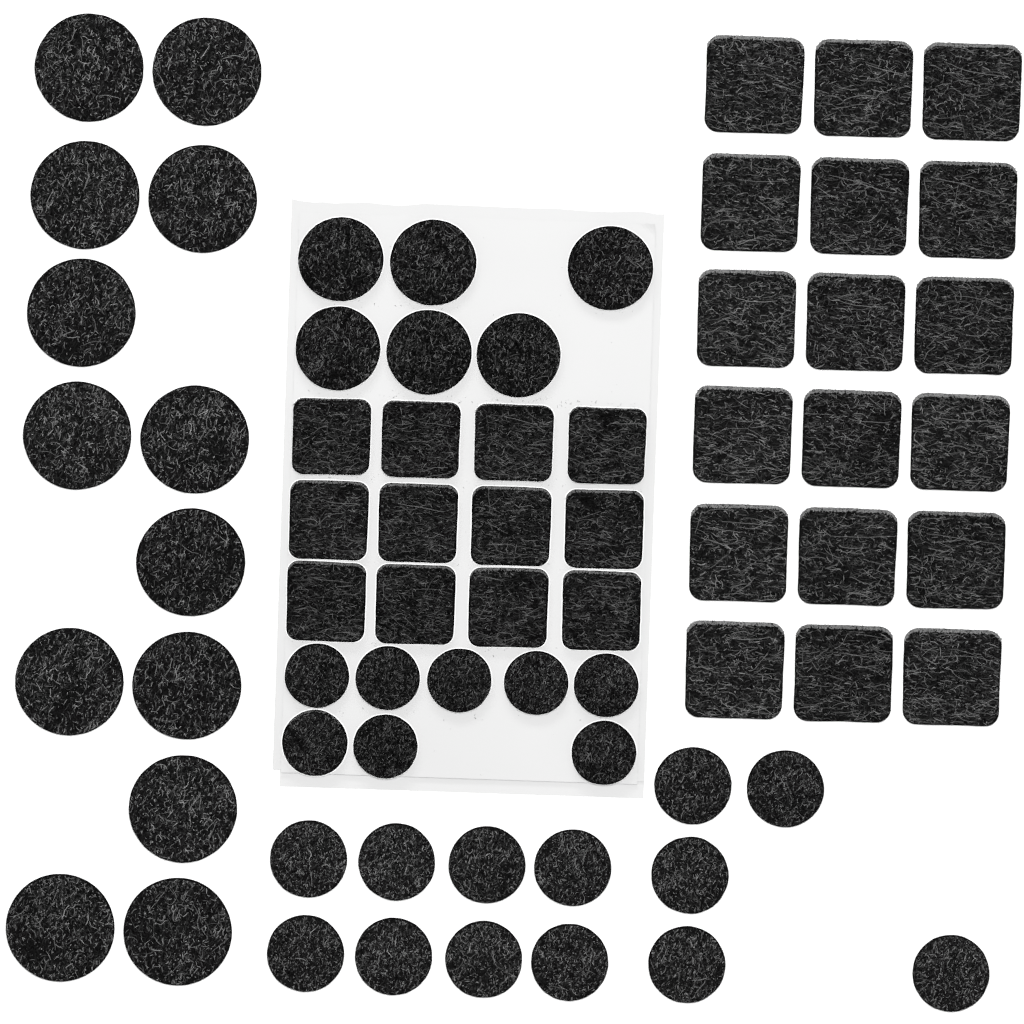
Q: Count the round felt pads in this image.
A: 40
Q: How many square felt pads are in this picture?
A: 30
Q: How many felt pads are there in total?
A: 70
